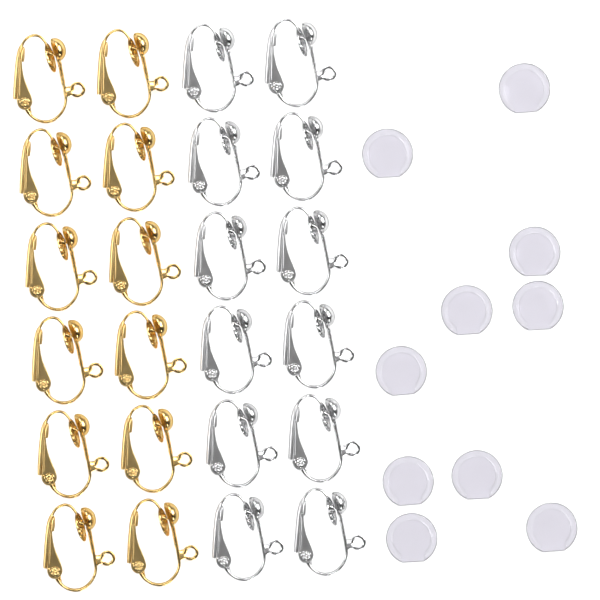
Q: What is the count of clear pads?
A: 10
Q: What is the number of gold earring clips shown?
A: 12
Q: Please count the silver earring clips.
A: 12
